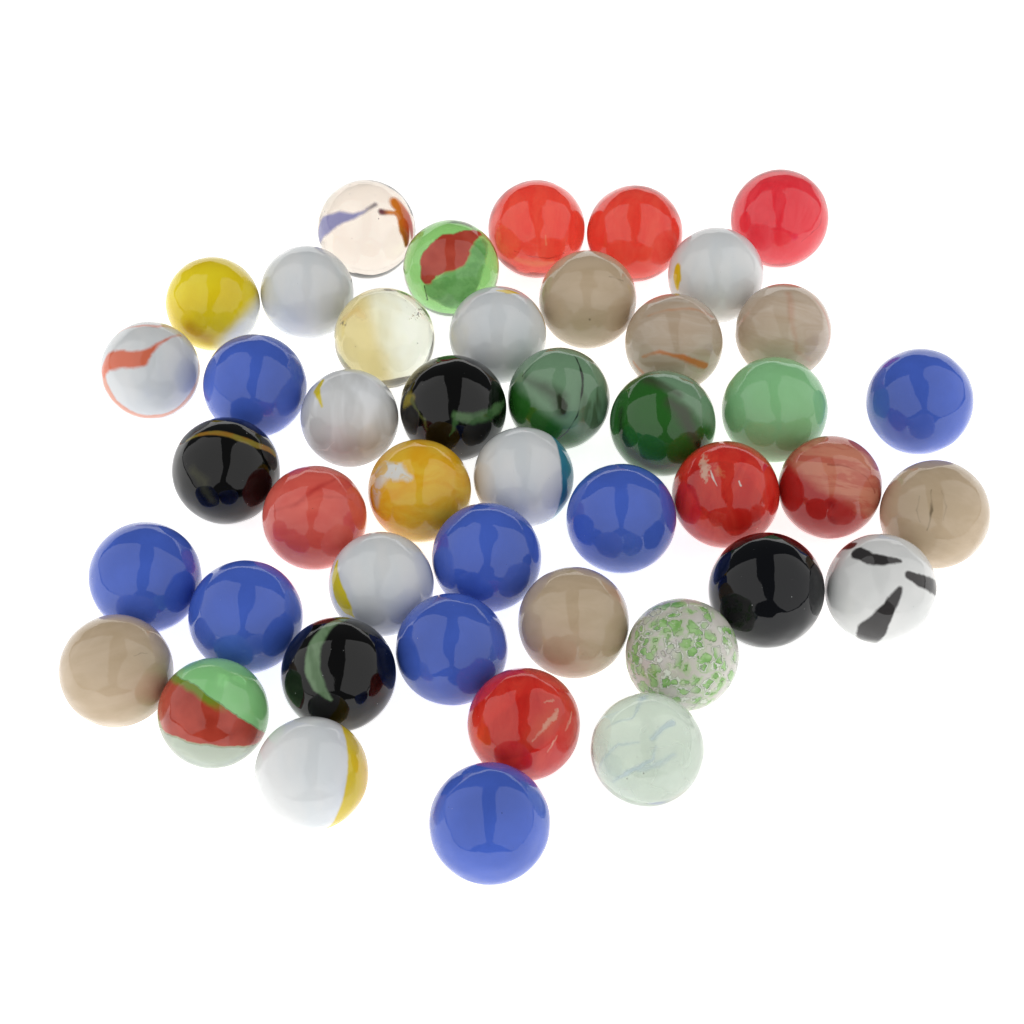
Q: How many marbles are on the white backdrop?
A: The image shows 45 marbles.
